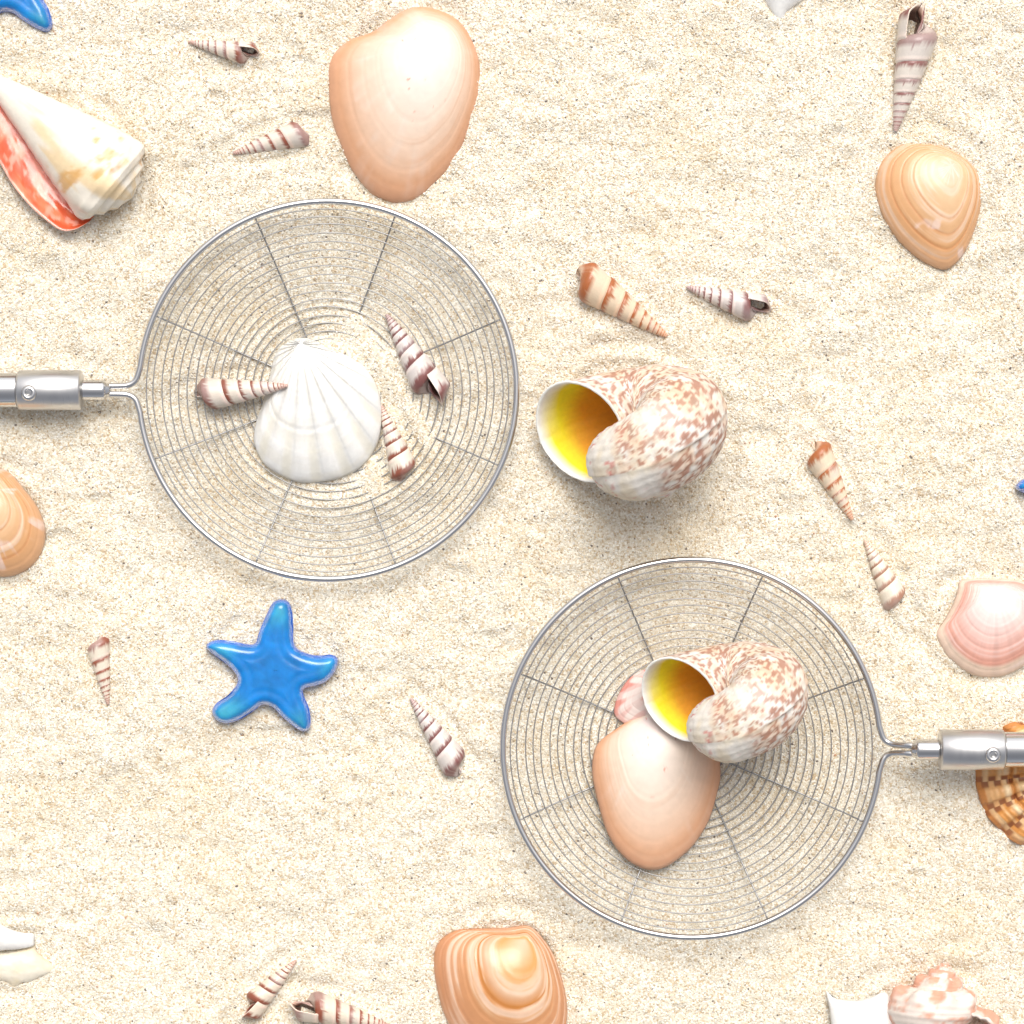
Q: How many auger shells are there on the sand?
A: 14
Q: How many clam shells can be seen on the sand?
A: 7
